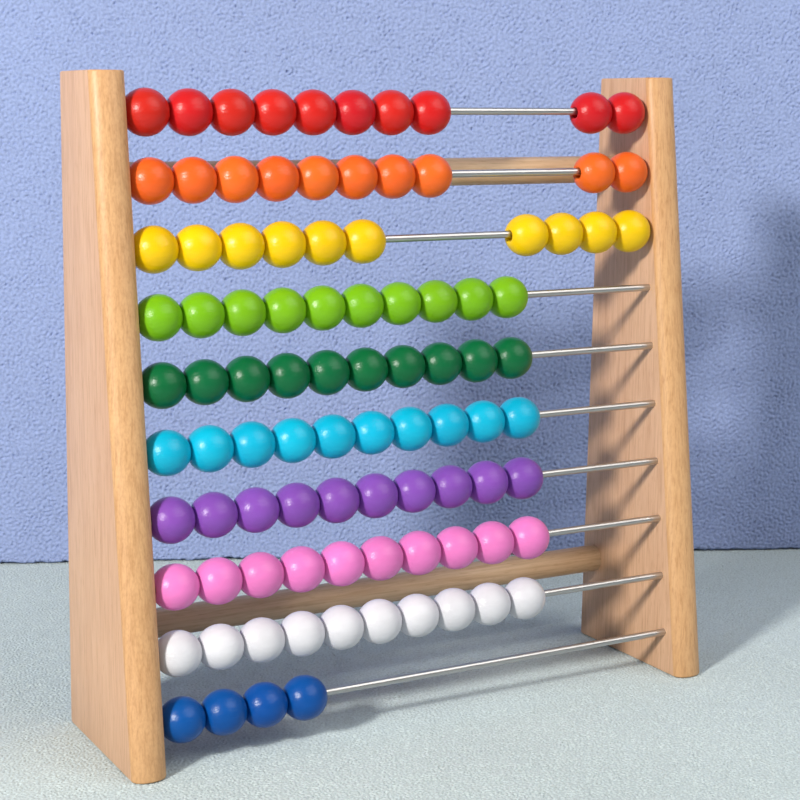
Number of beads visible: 94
